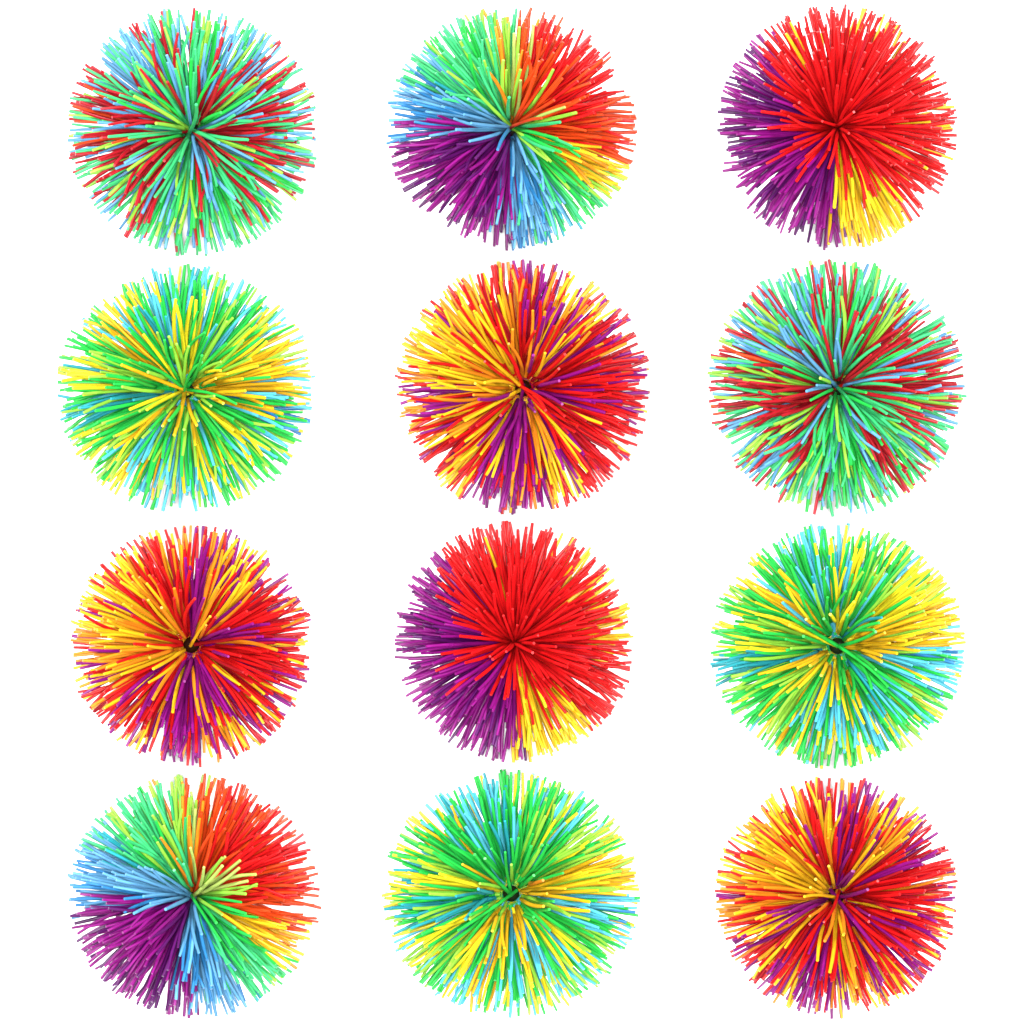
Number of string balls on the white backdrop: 12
